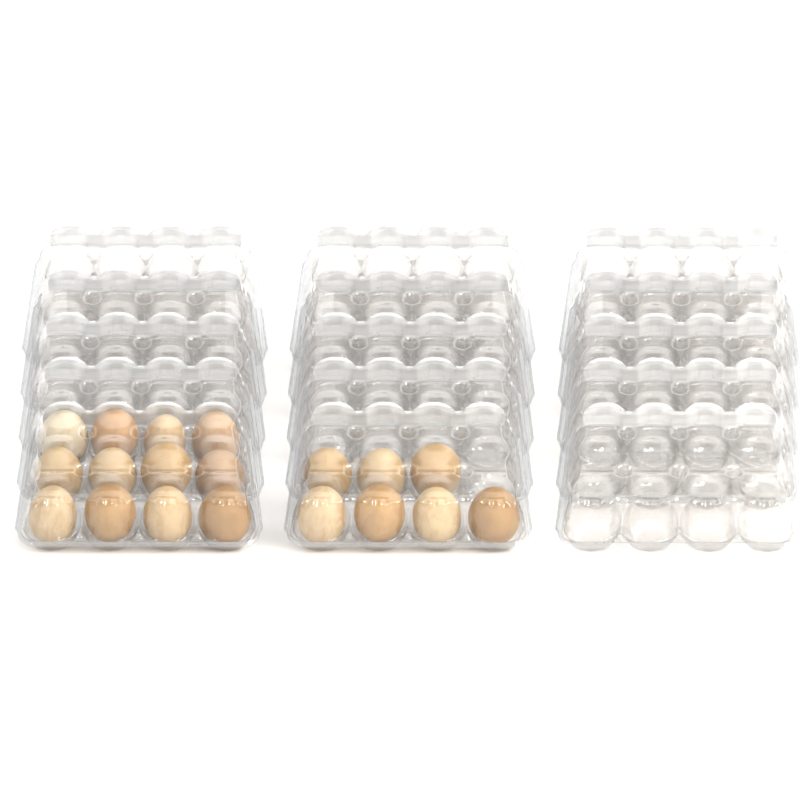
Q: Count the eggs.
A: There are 19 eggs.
